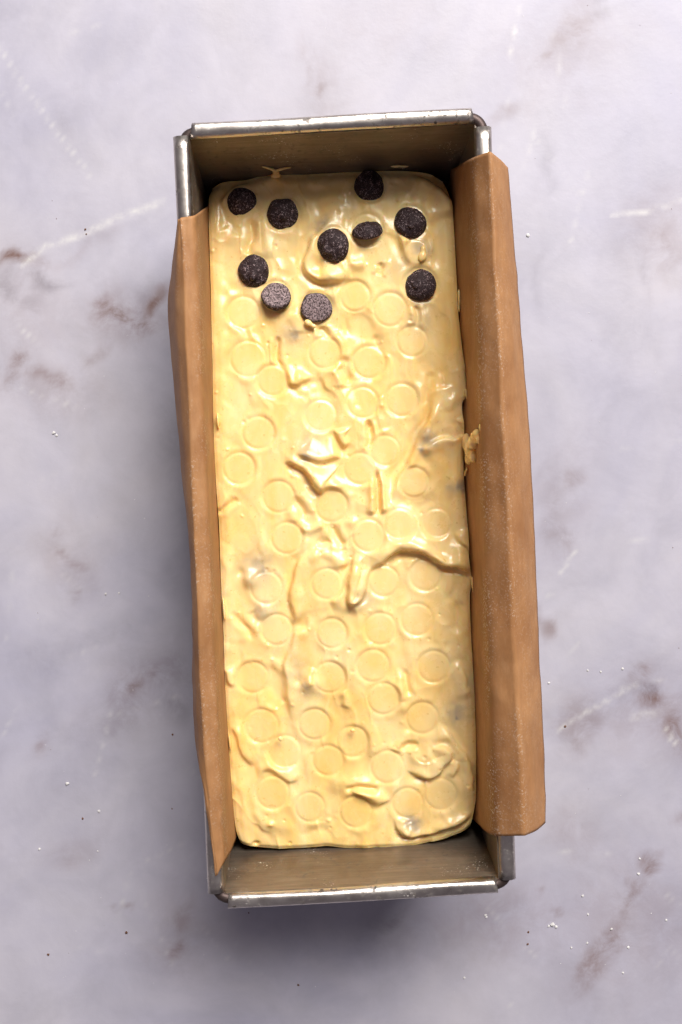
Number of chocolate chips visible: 10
